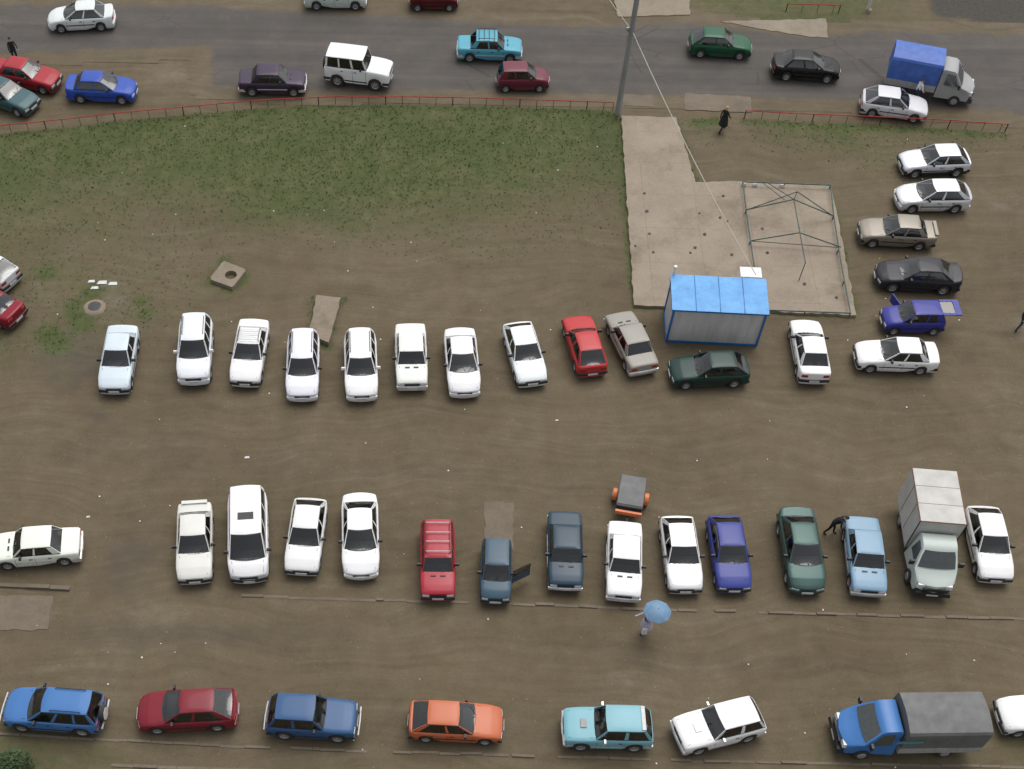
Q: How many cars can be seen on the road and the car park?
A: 54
